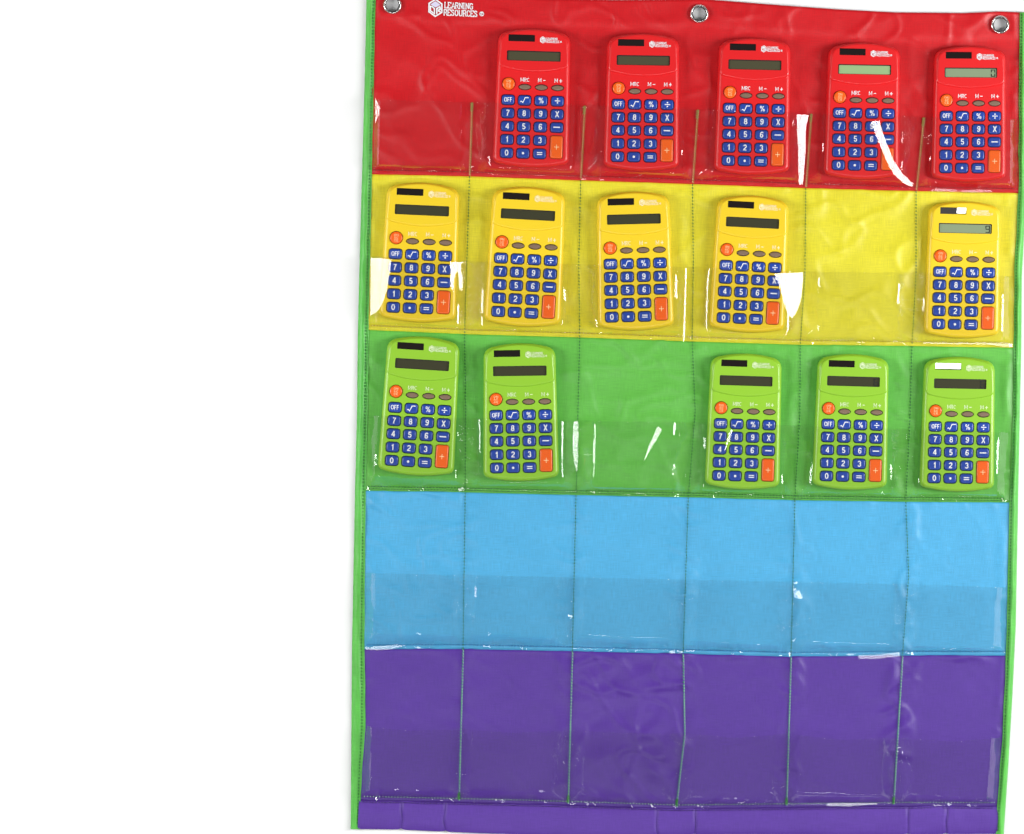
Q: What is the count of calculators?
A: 15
